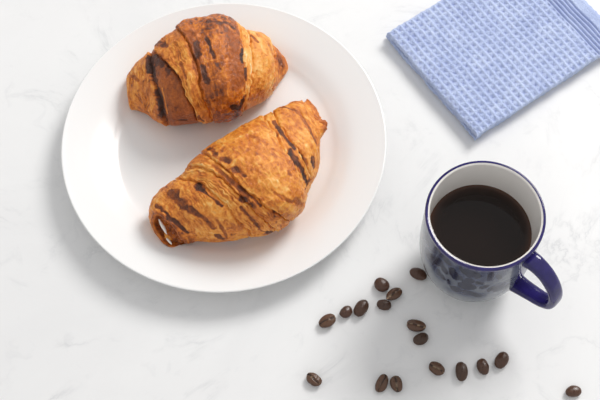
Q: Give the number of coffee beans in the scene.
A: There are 17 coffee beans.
